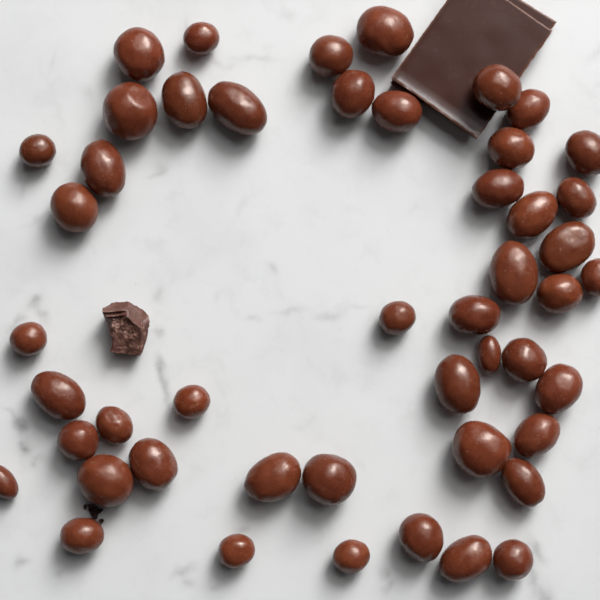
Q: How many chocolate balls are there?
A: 48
